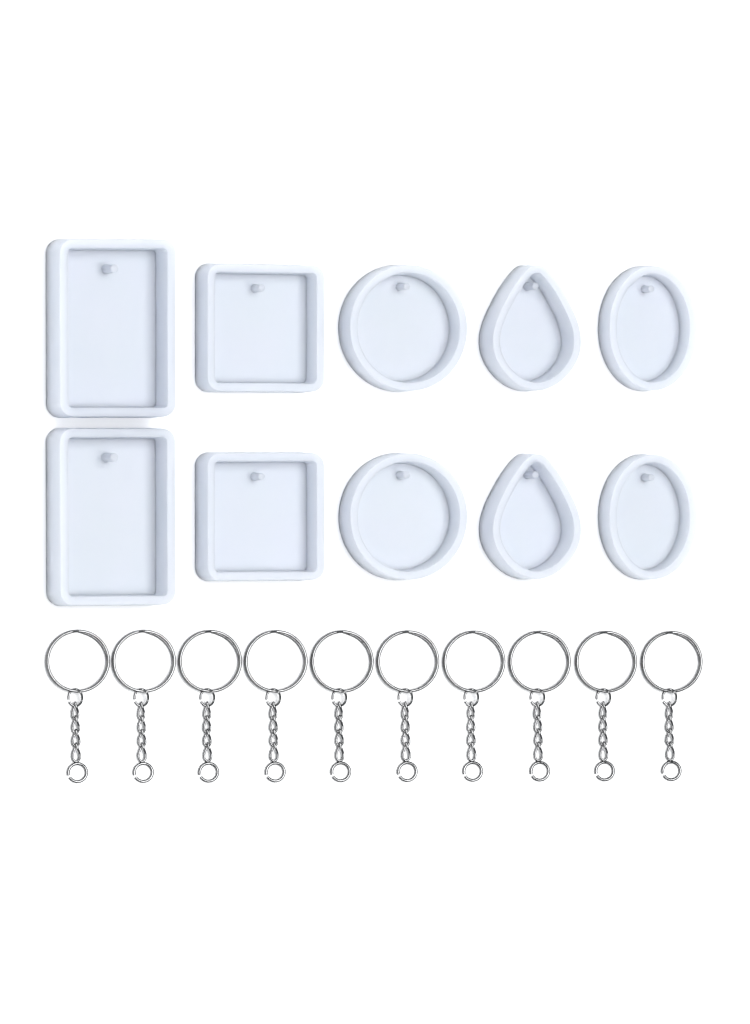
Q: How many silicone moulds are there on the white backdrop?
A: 10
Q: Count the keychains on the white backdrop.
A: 10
